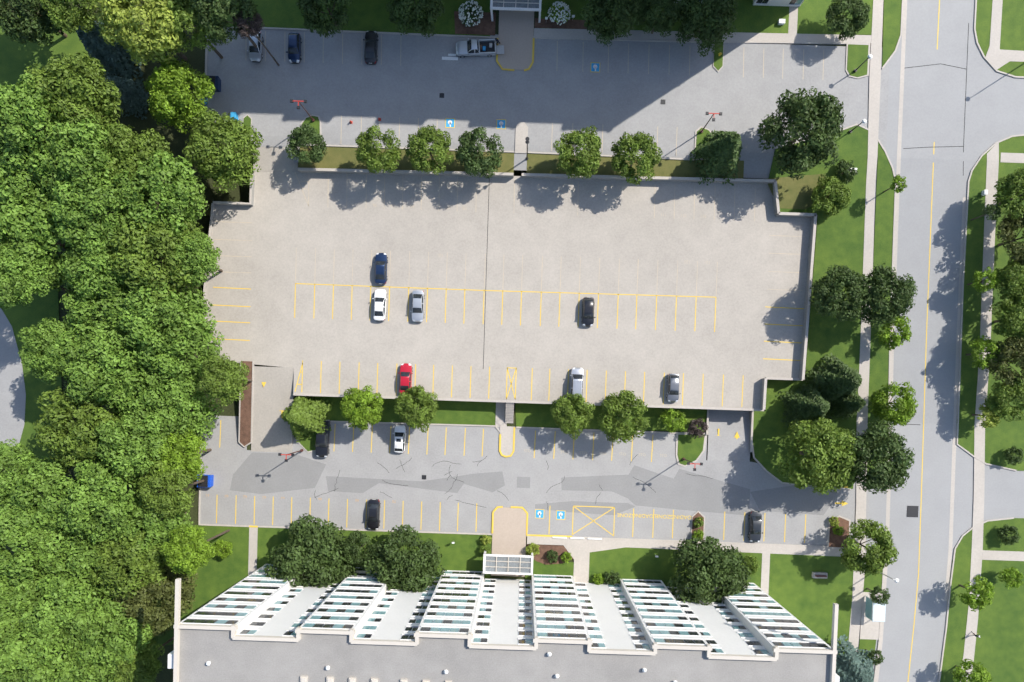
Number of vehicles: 15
